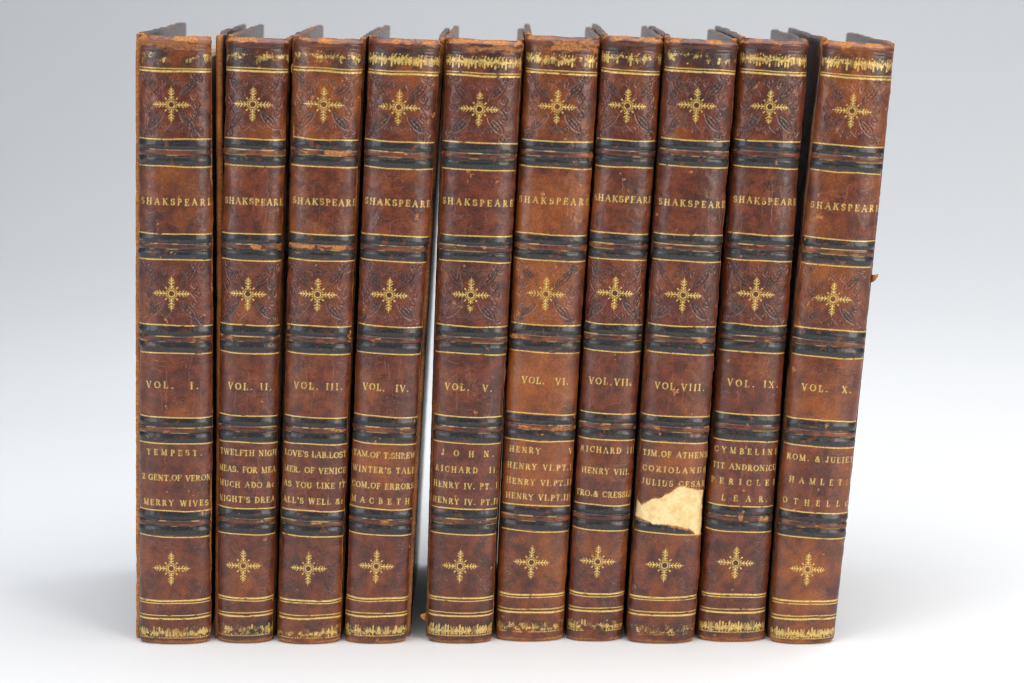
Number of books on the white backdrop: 10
